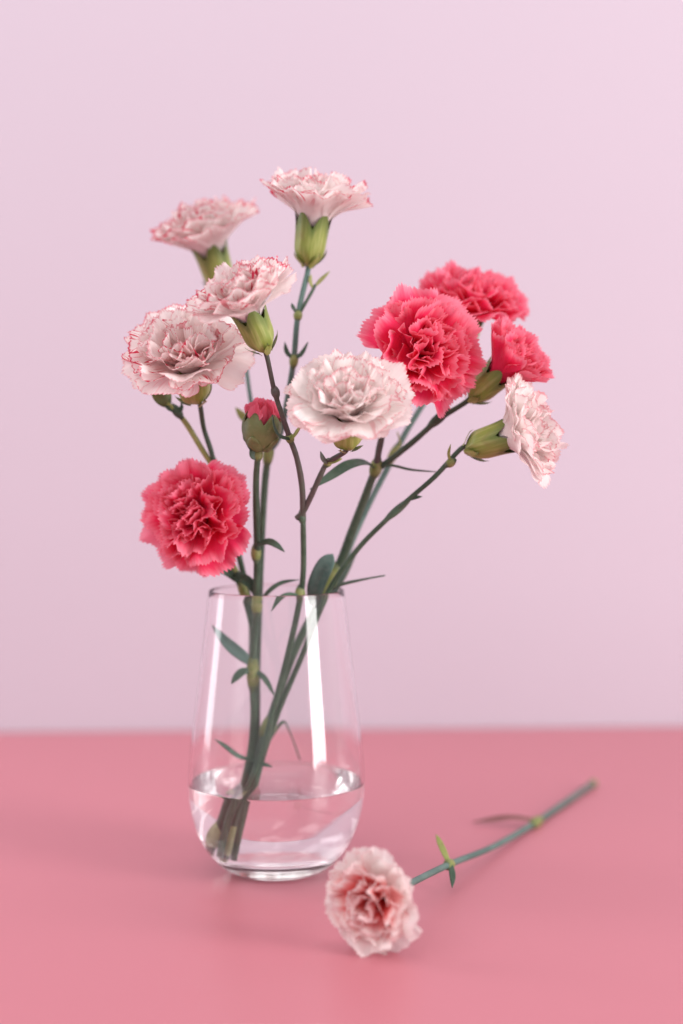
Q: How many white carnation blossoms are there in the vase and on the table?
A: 7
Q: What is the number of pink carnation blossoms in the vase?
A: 4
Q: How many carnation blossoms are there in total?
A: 11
